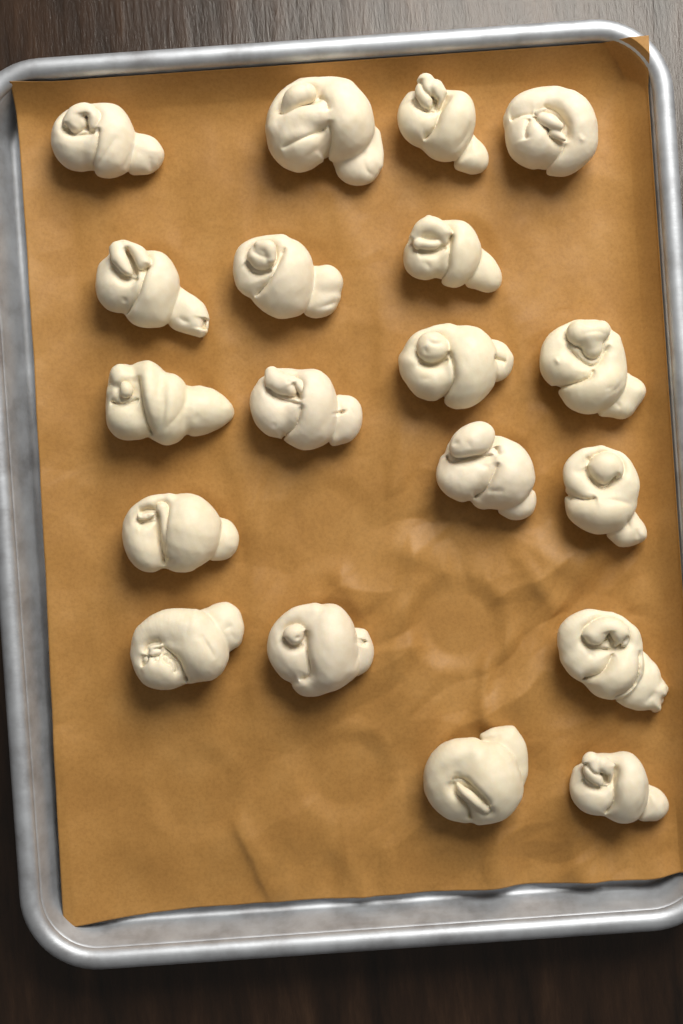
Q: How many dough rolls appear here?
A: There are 19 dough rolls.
